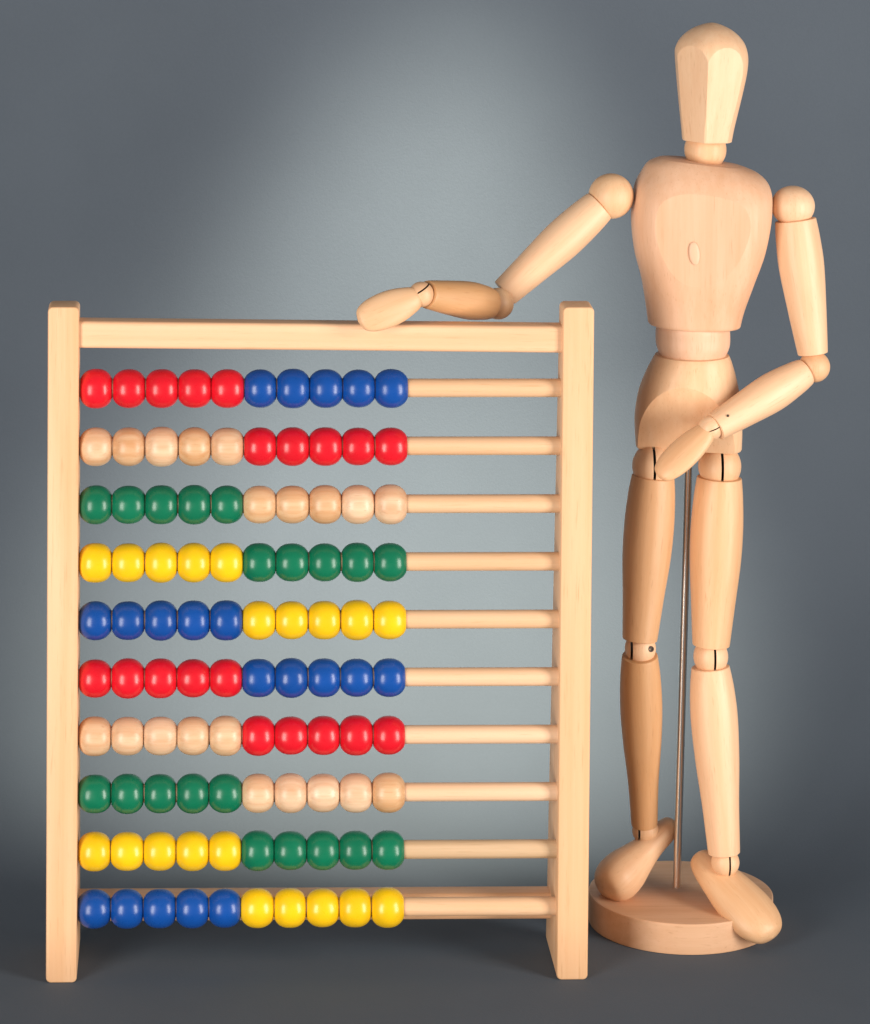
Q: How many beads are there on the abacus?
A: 100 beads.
